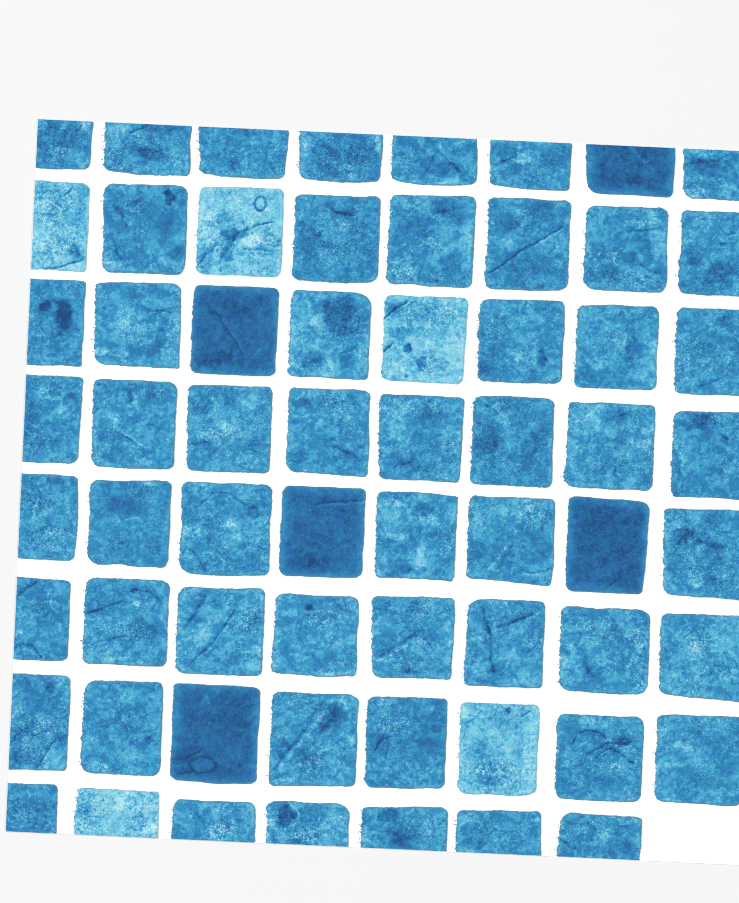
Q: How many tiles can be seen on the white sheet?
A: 63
